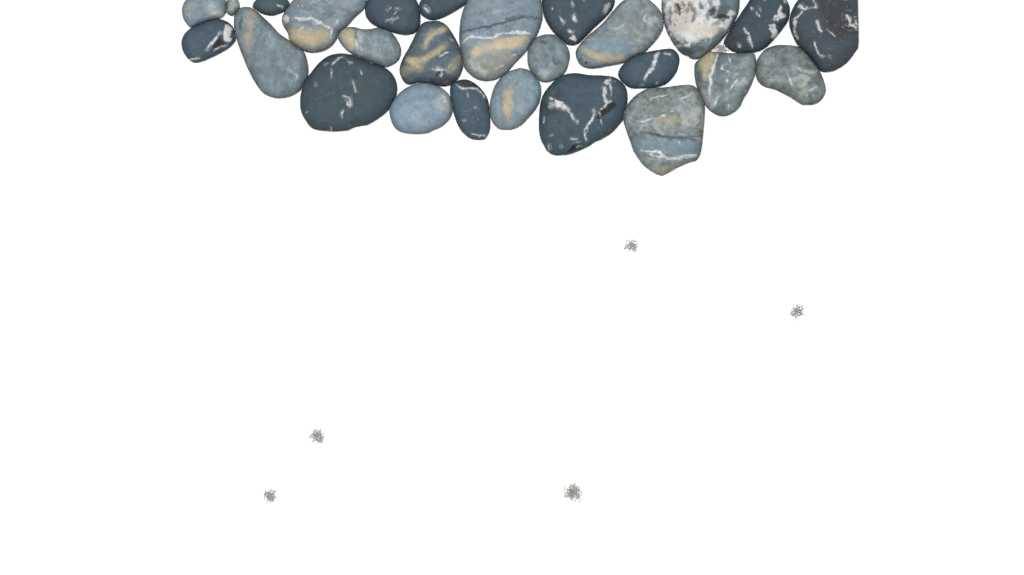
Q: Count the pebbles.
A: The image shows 26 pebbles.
